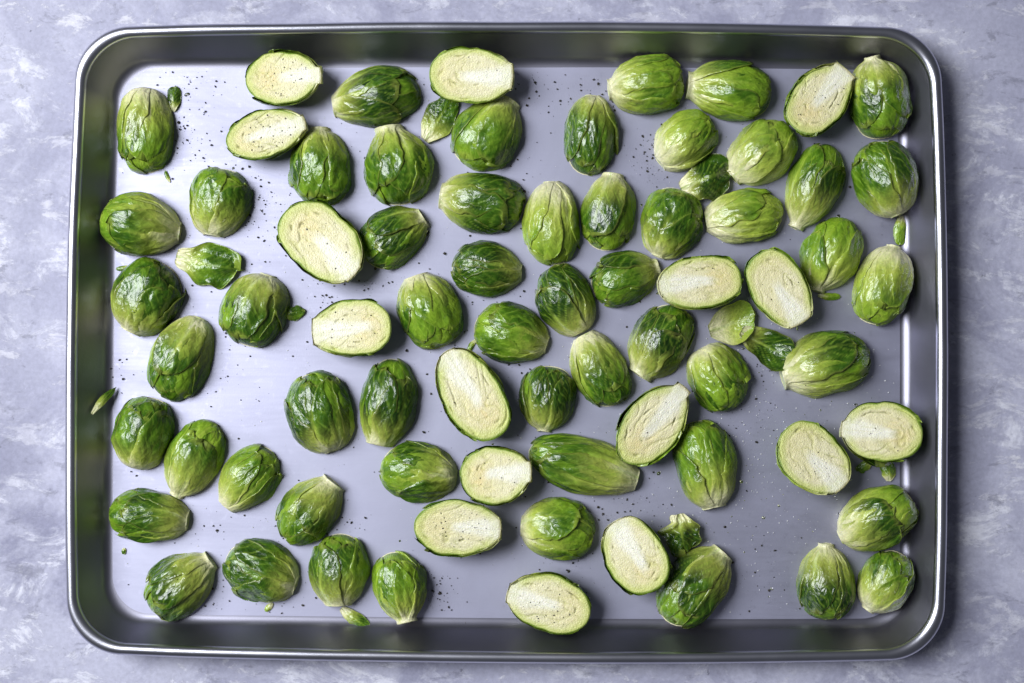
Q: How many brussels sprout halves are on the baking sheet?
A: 71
